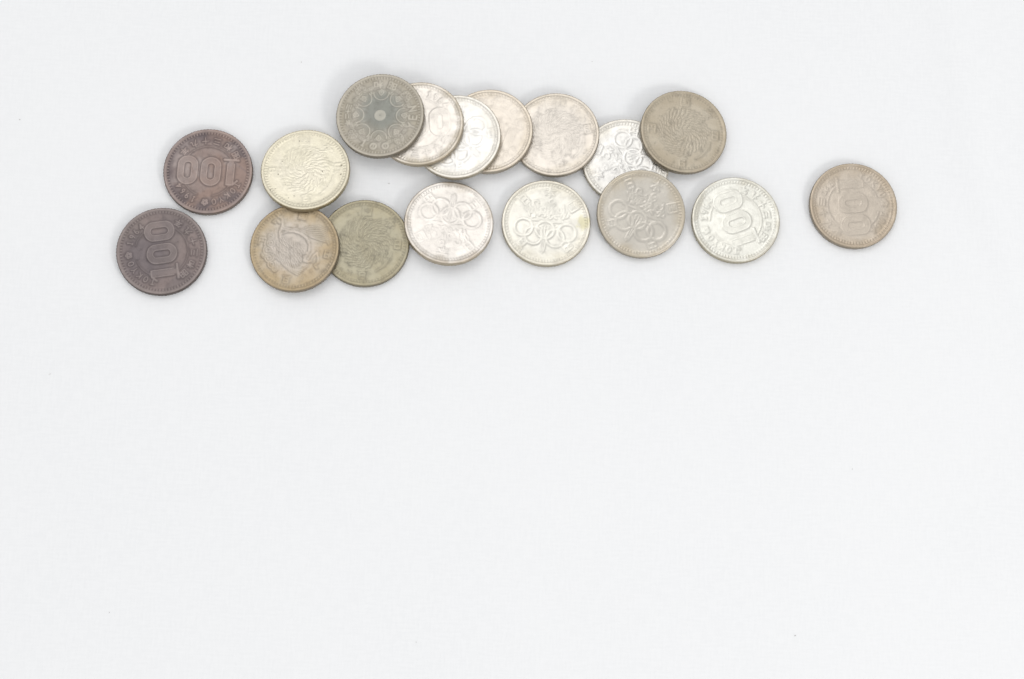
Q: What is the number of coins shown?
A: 17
